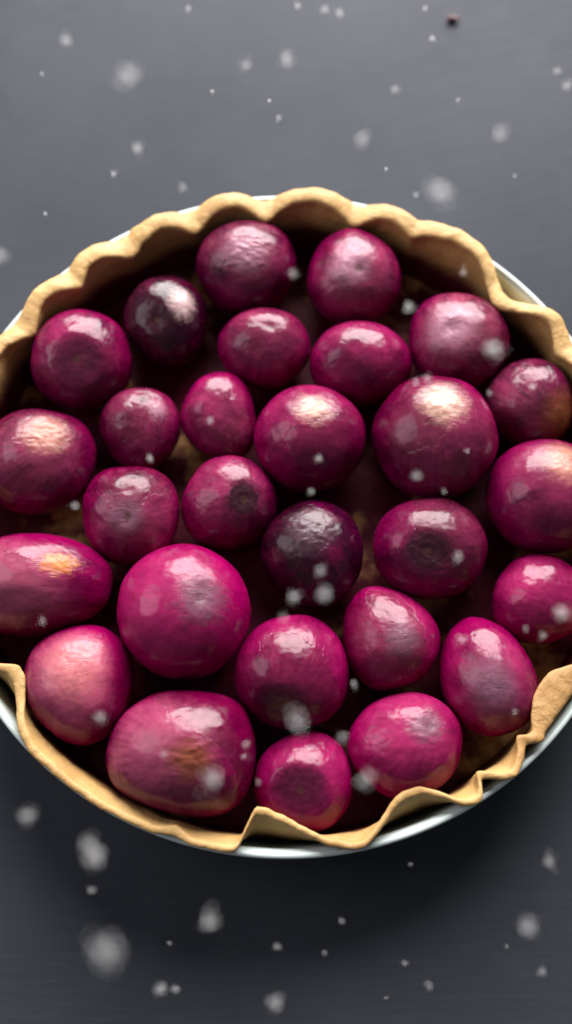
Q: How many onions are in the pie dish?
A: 28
